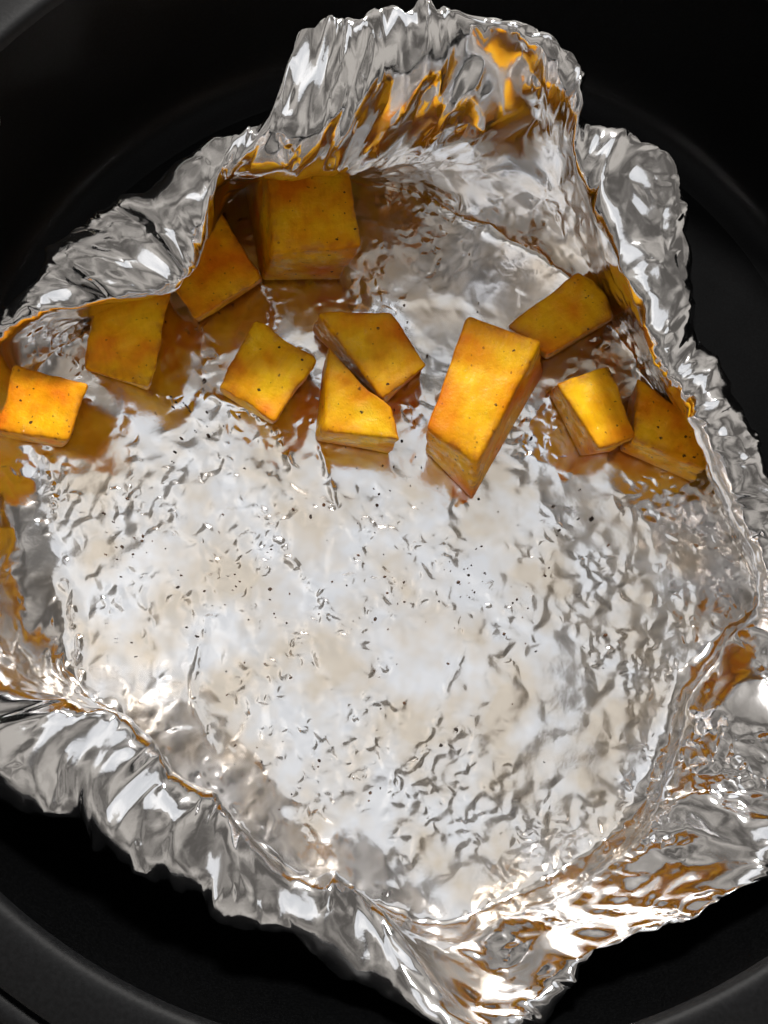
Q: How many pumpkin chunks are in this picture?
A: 11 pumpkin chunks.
